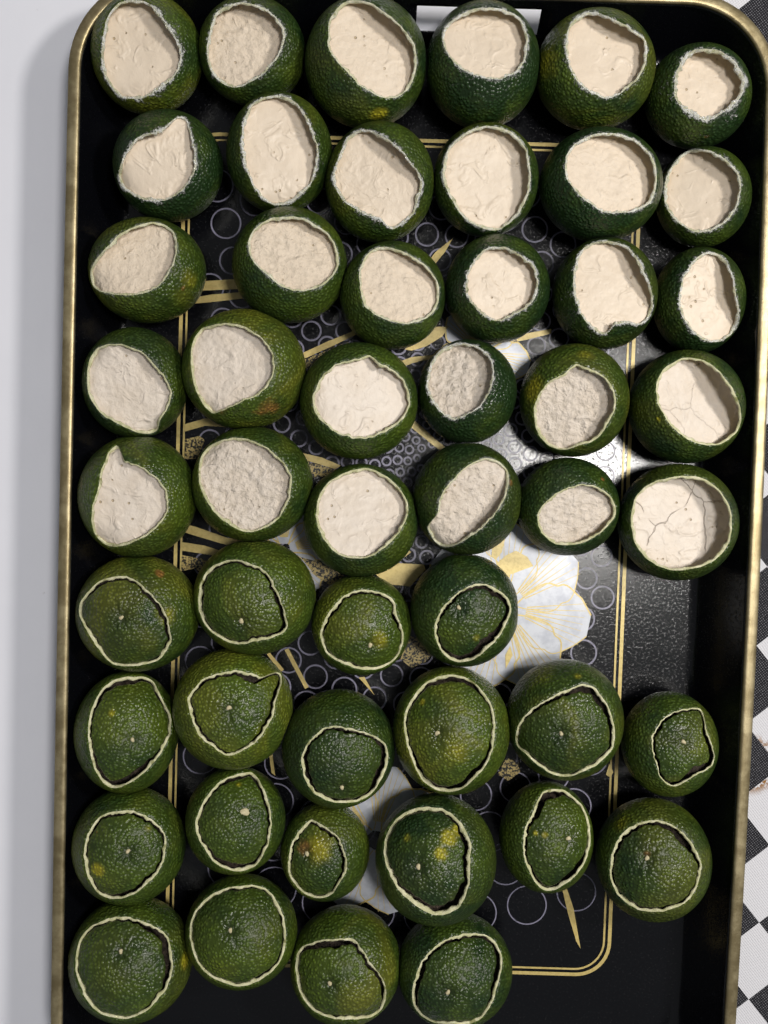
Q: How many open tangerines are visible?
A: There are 30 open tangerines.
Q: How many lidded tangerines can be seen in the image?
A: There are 20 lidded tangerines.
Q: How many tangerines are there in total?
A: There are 50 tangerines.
